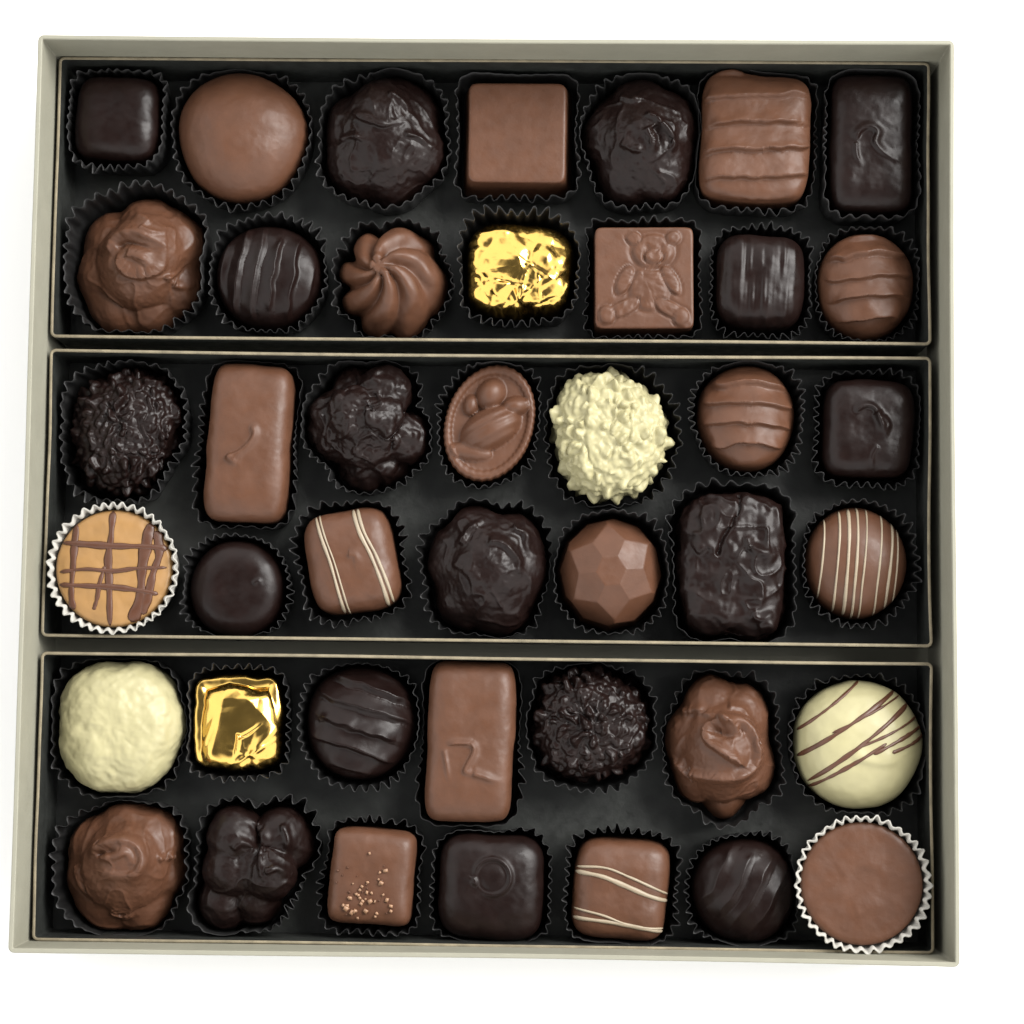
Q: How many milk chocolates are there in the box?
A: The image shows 19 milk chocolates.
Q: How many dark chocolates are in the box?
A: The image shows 17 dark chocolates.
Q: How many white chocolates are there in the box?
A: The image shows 3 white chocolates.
